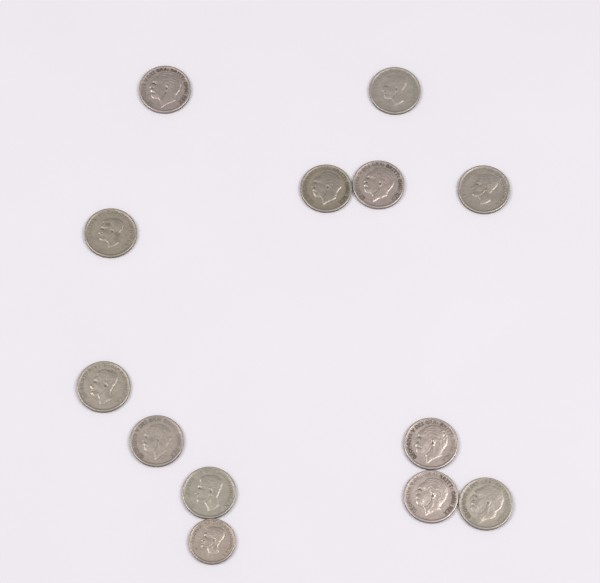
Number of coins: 13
